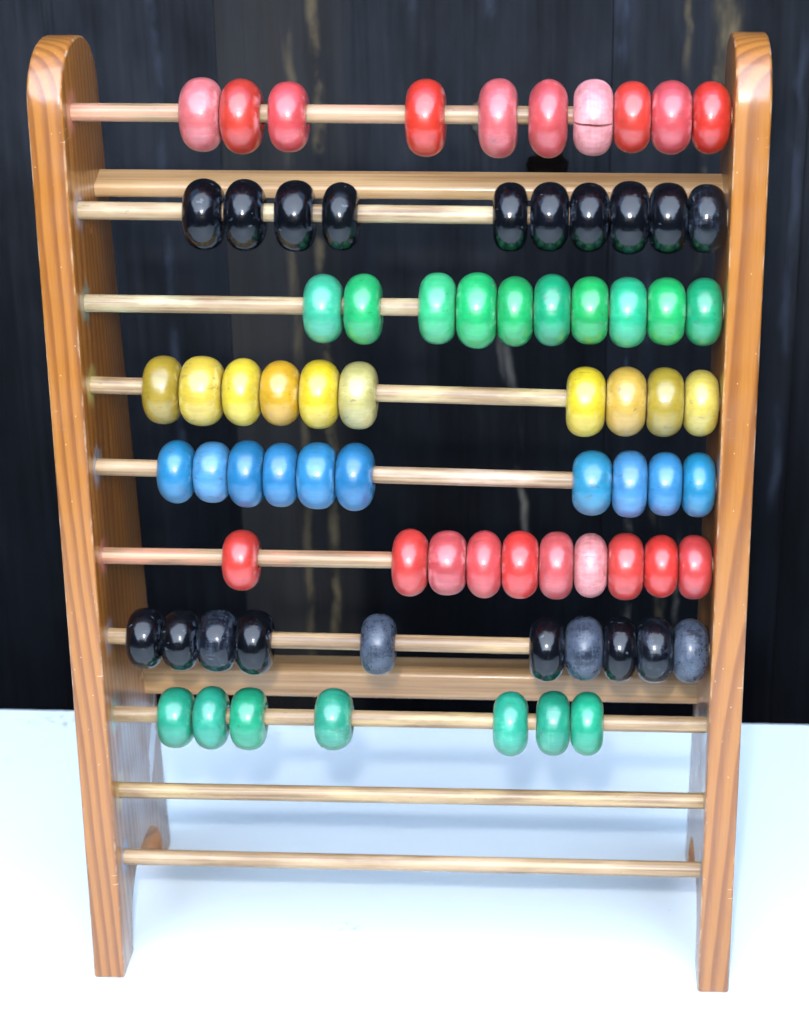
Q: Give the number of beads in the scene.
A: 77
